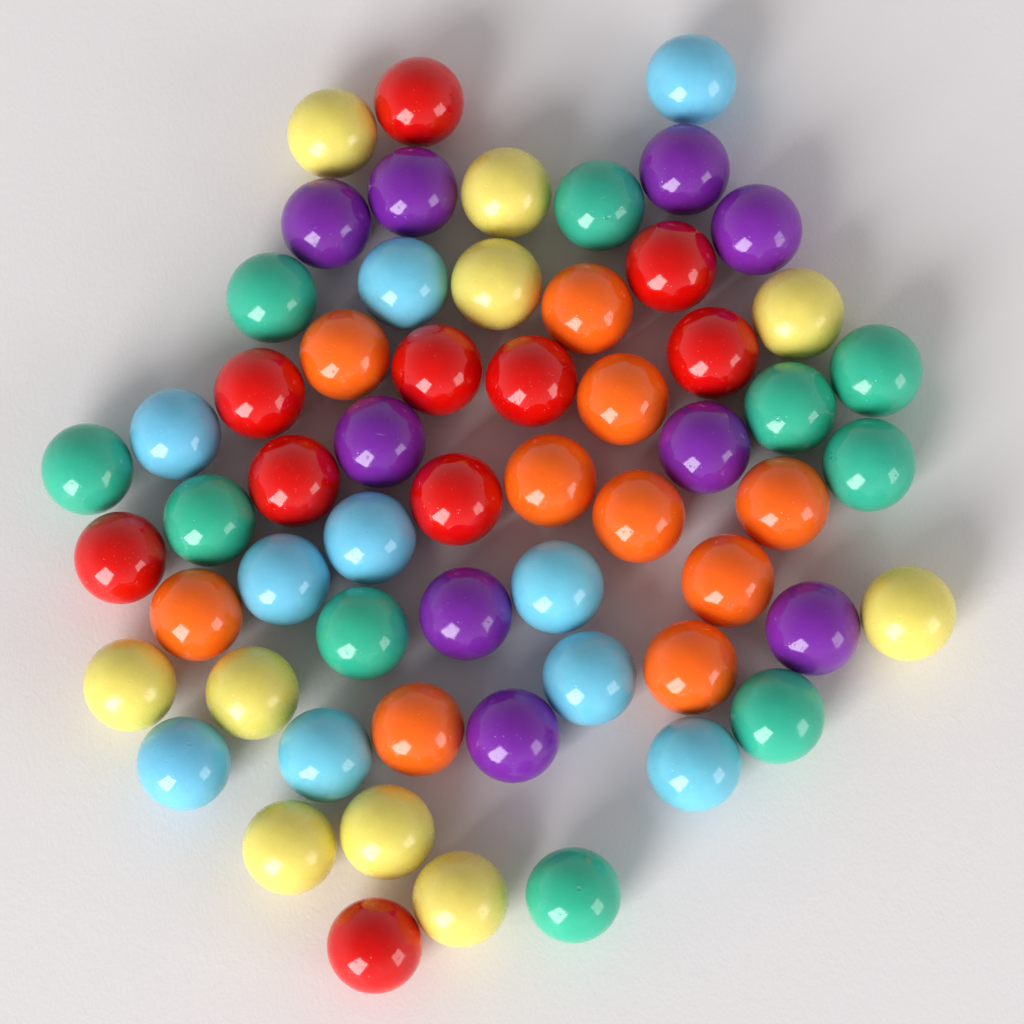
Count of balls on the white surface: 59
